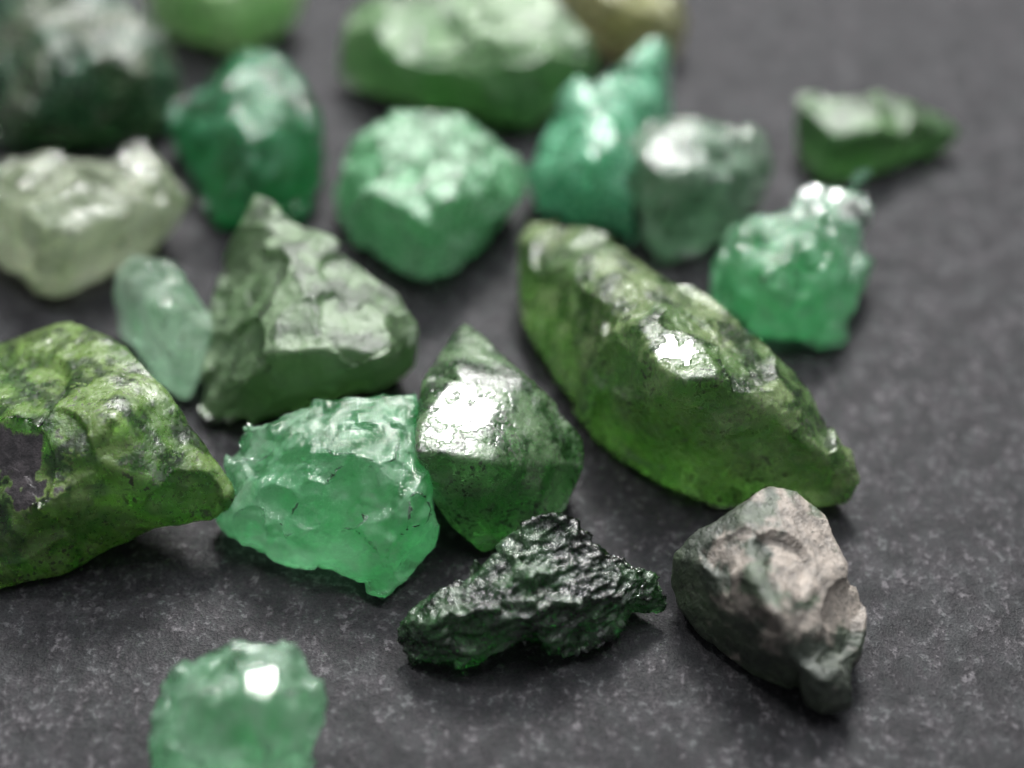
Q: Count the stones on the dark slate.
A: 20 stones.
